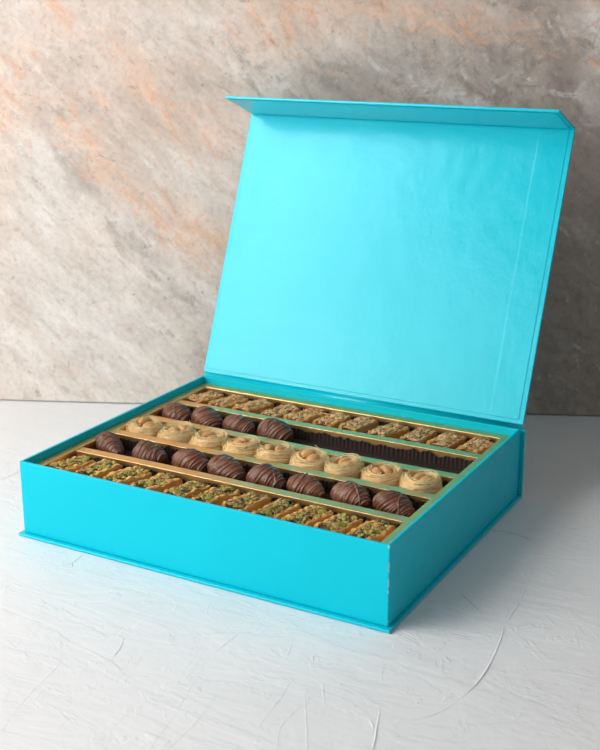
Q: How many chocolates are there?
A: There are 12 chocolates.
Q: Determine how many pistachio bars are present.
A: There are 11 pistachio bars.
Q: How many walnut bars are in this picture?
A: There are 11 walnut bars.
